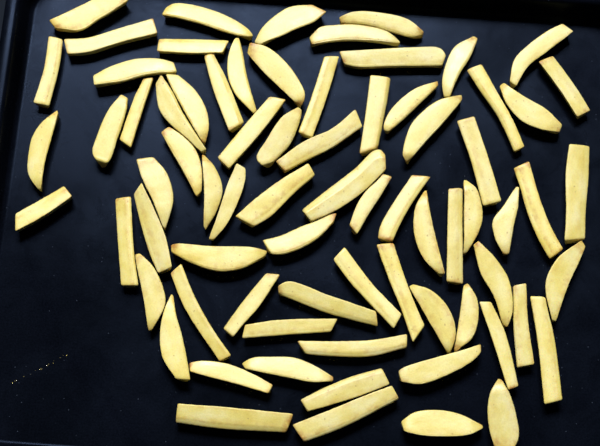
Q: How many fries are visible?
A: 74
